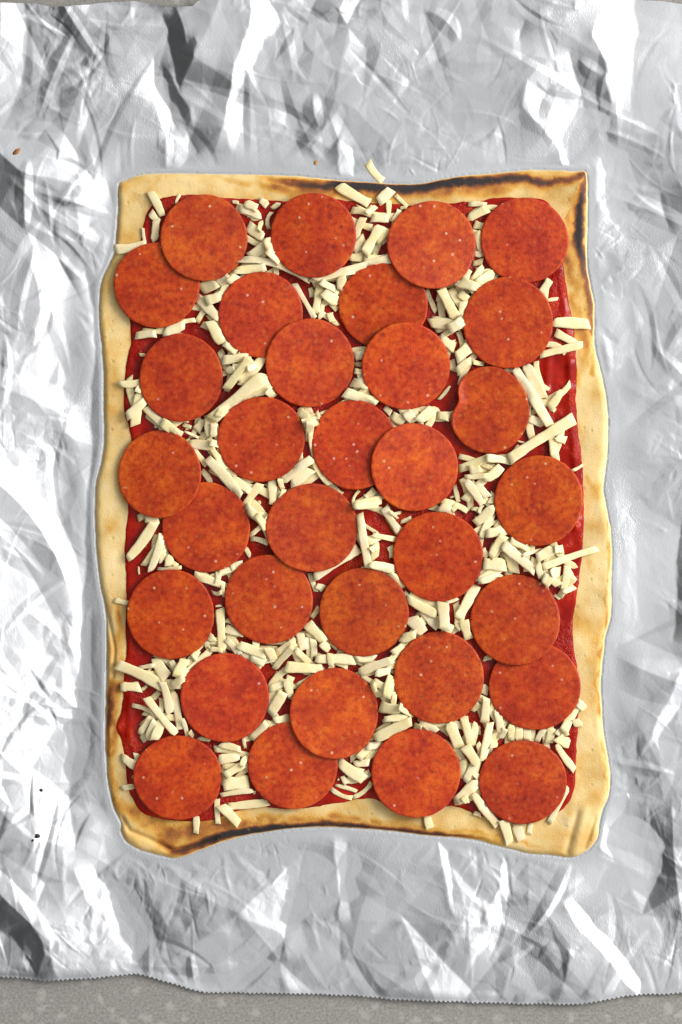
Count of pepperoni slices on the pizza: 32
